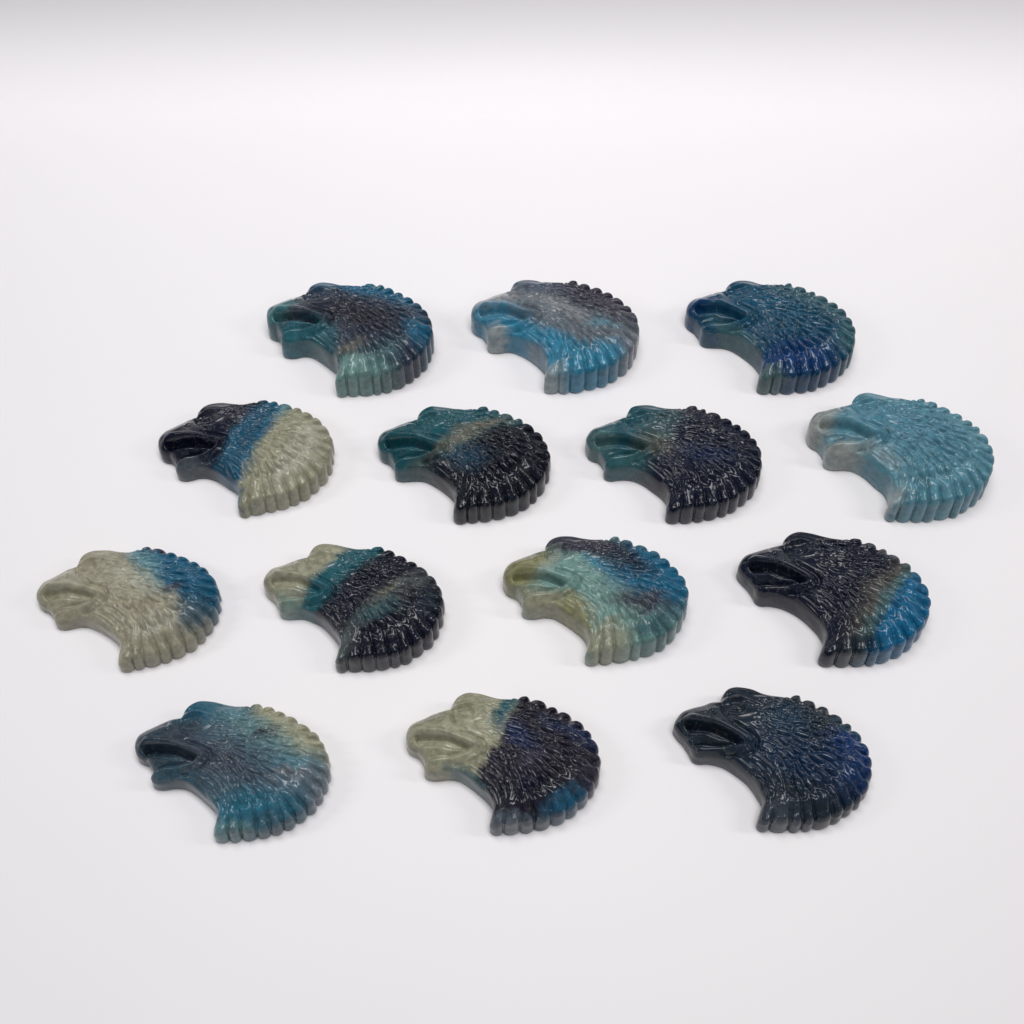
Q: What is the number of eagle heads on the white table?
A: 14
